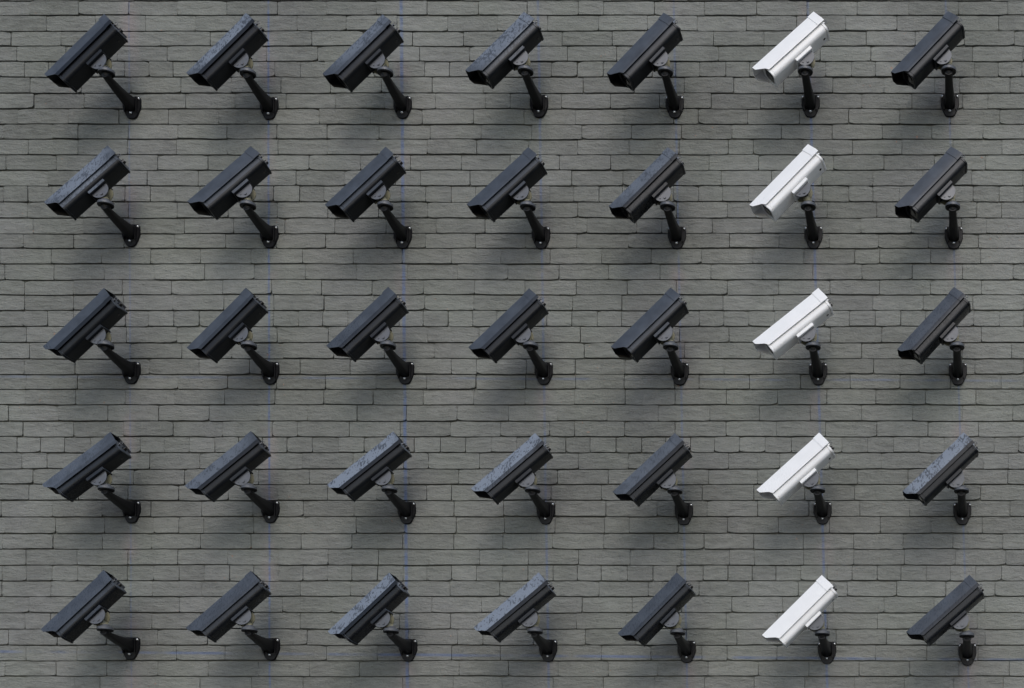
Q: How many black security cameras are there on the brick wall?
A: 30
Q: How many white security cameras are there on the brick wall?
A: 5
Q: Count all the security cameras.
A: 35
